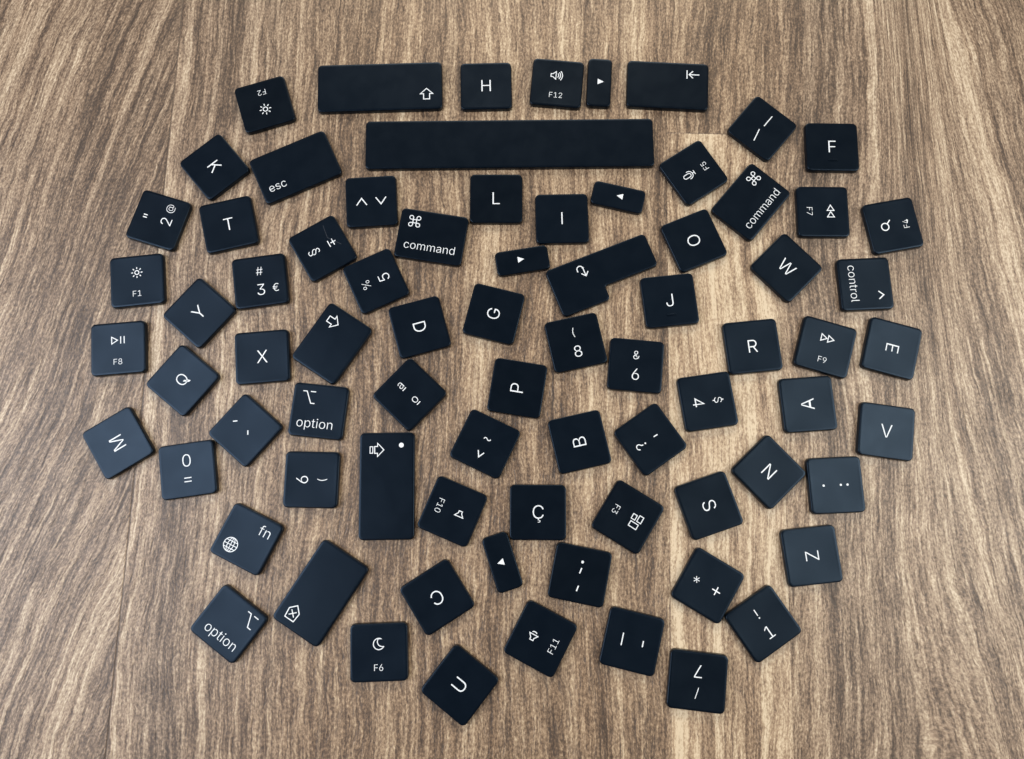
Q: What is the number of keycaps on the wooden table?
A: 78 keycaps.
